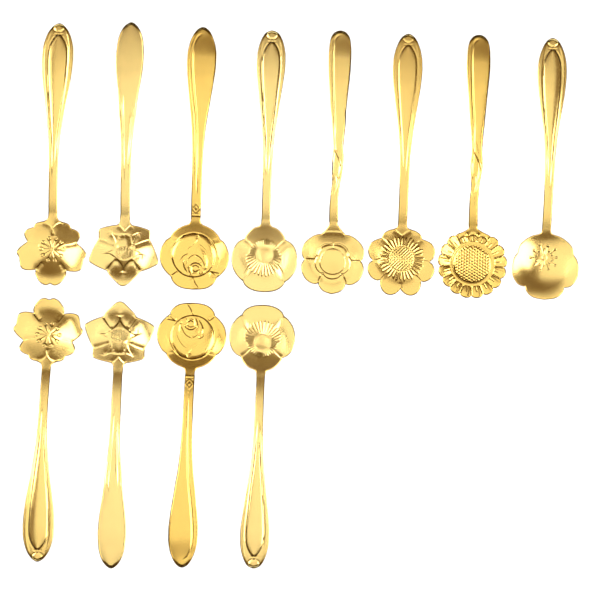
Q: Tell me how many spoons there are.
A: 12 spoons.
